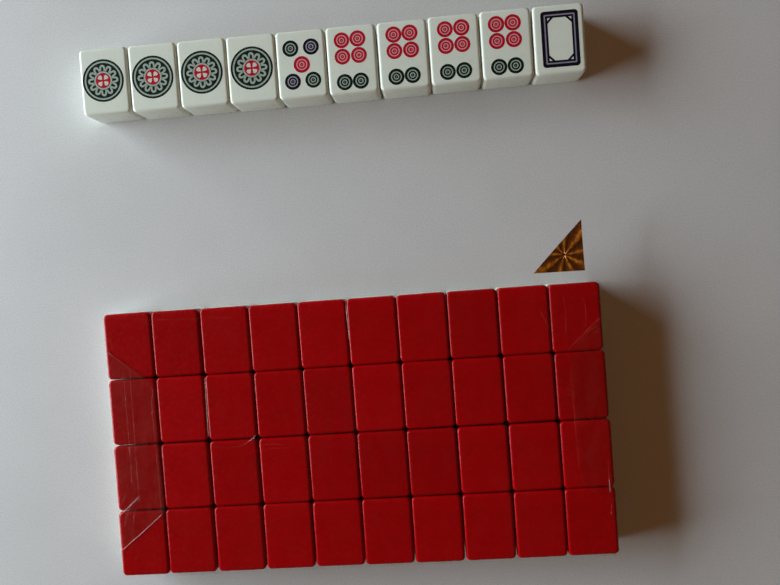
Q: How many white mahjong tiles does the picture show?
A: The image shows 10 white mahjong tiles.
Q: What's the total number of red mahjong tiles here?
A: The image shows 40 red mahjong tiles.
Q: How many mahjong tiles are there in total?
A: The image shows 50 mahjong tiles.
